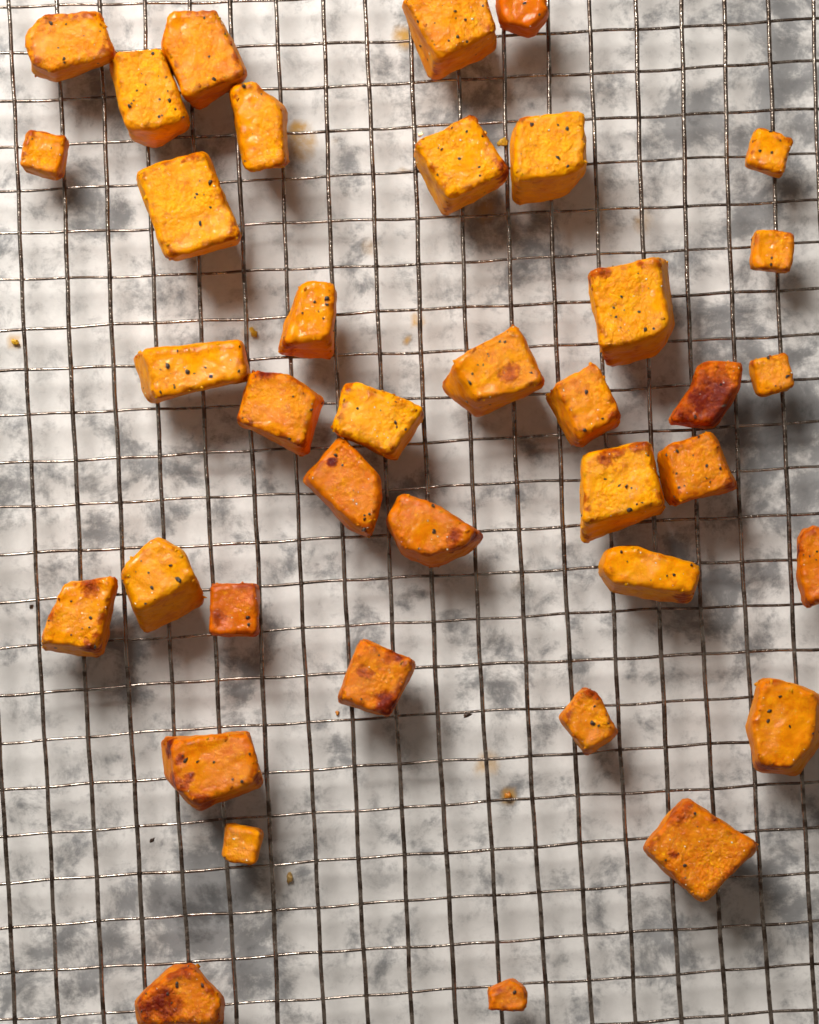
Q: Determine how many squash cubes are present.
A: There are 38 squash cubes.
